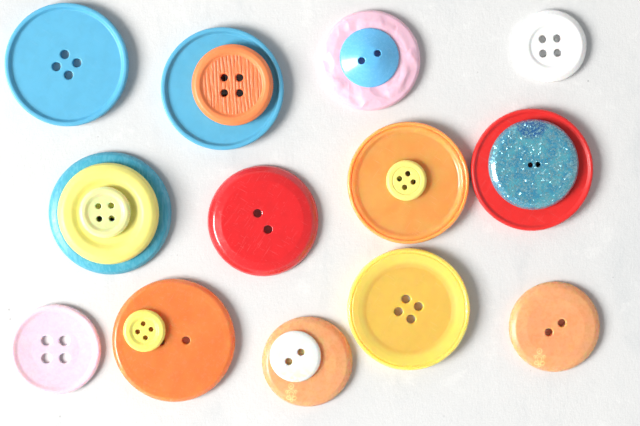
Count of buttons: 21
